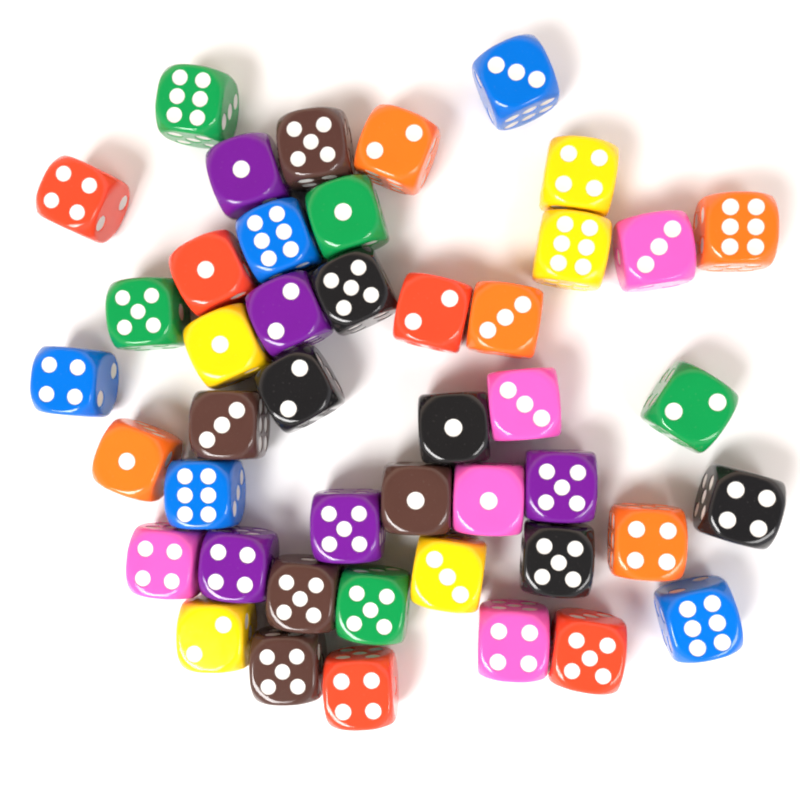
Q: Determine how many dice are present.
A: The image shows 45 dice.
